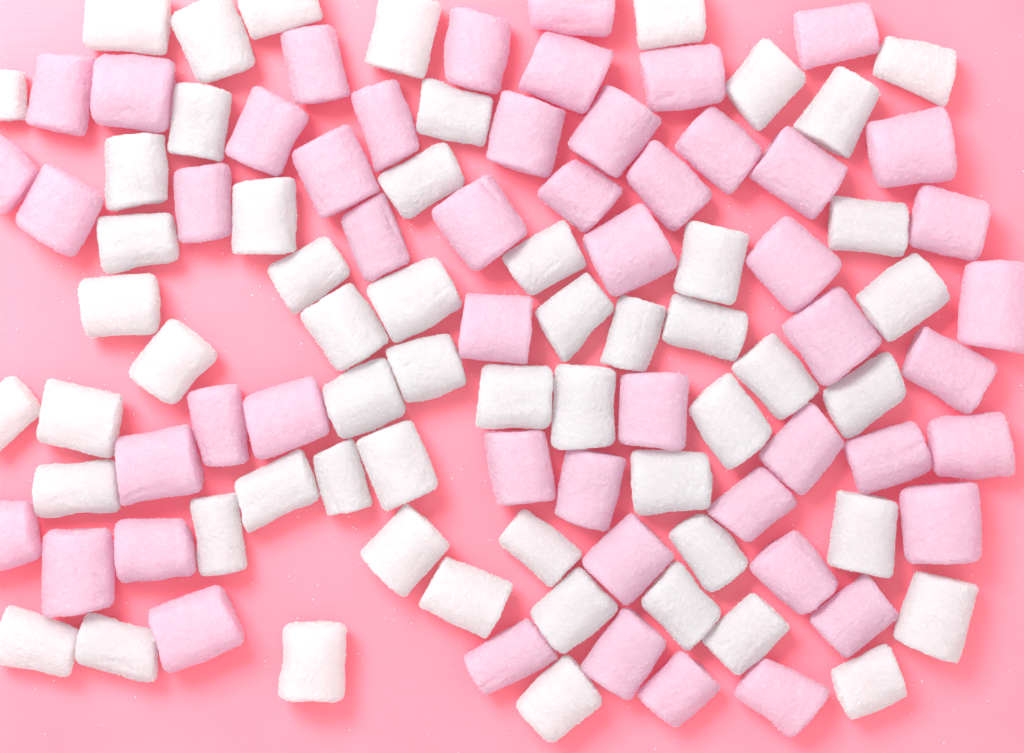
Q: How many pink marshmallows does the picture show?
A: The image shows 52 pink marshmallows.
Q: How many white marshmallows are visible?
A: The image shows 56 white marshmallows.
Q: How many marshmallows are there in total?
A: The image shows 108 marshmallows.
